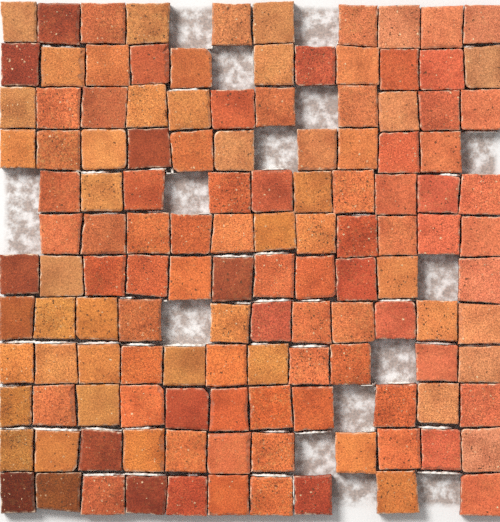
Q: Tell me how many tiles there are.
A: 128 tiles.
